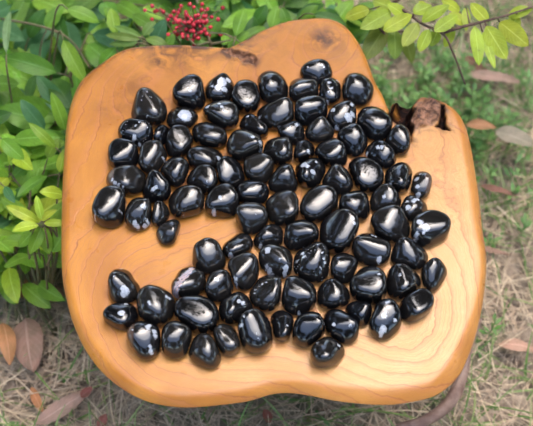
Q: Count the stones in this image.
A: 95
